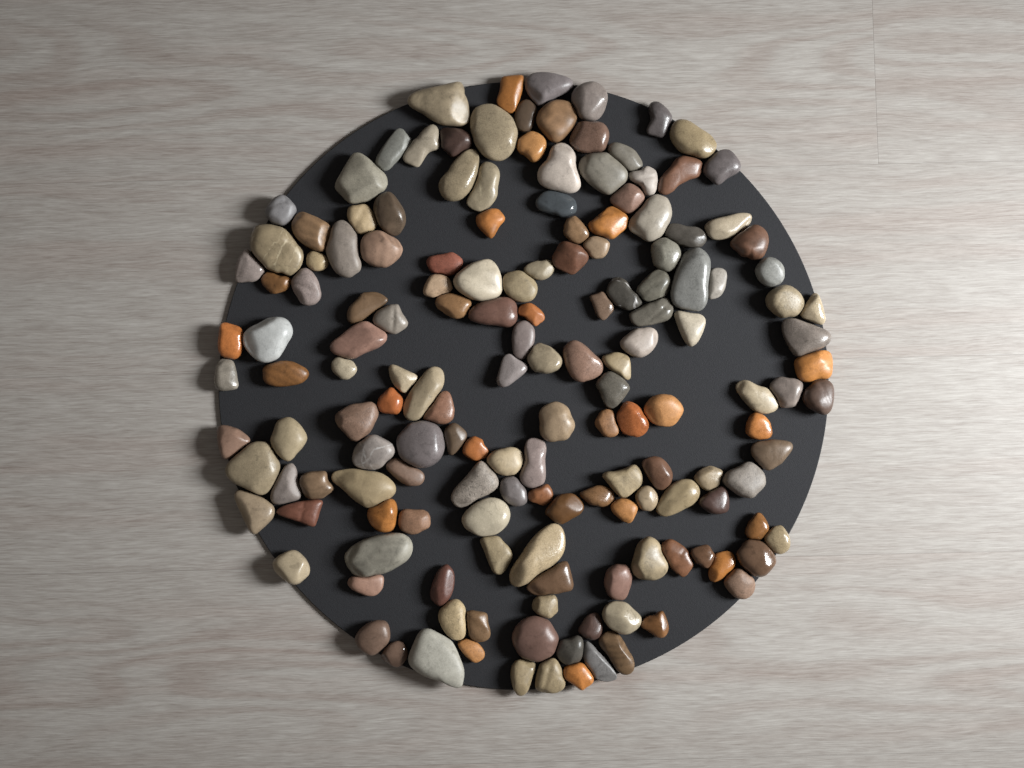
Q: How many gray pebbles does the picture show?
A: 44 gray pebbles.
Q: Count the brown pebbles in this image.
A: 53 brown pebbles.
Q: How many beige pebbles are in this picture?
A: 45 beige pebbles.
